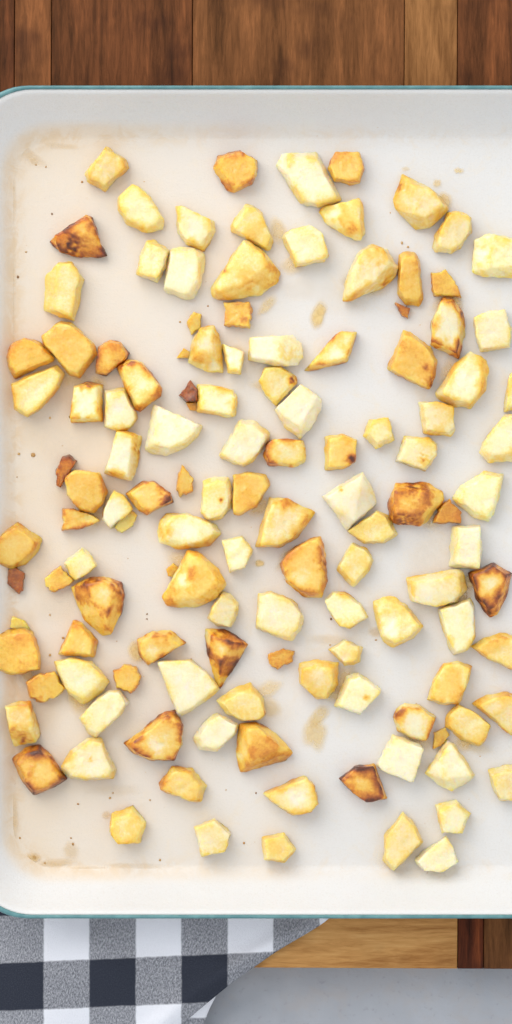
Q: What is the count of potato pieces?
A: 117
